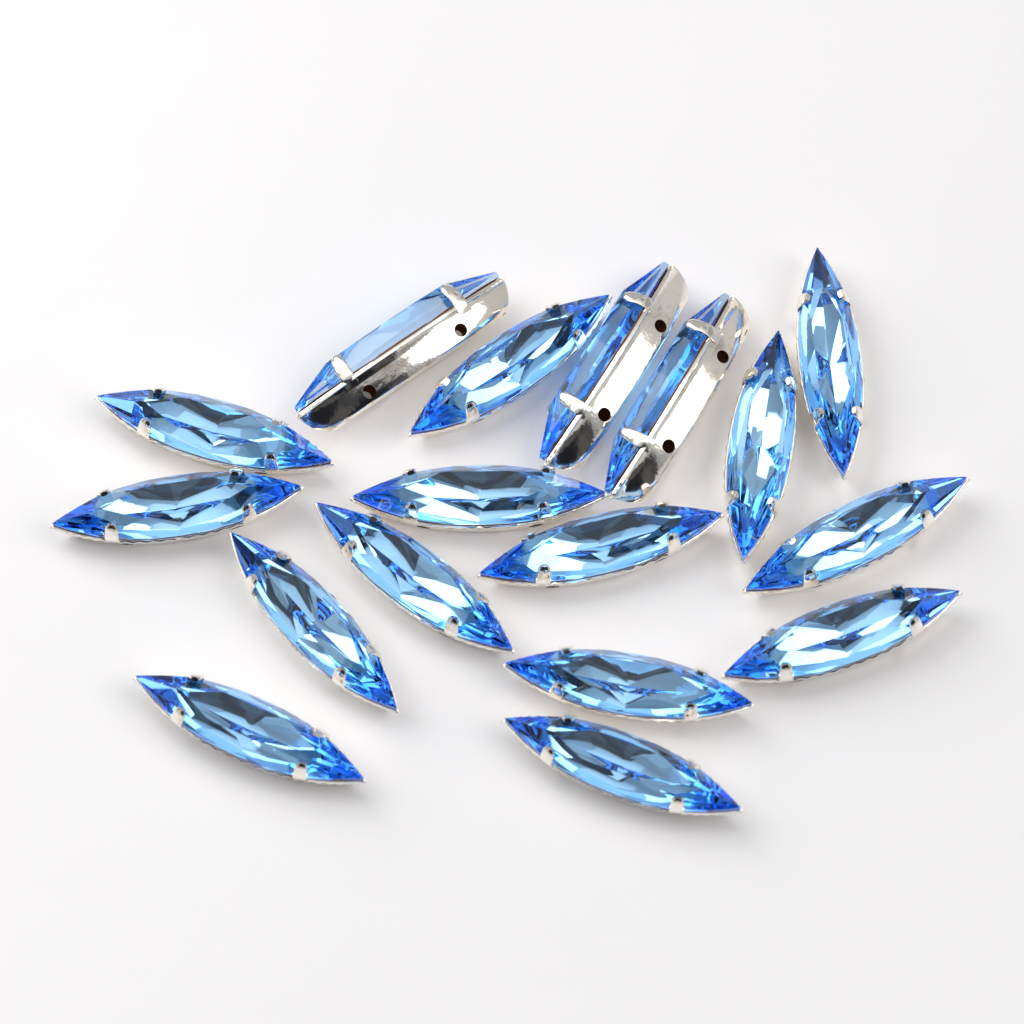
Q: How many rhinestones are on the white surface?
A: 17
